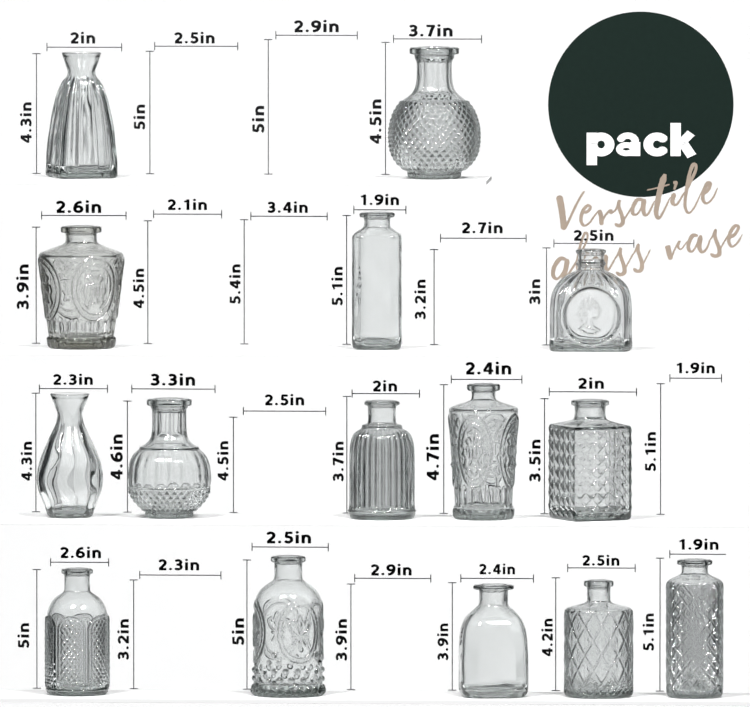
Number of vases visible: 15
